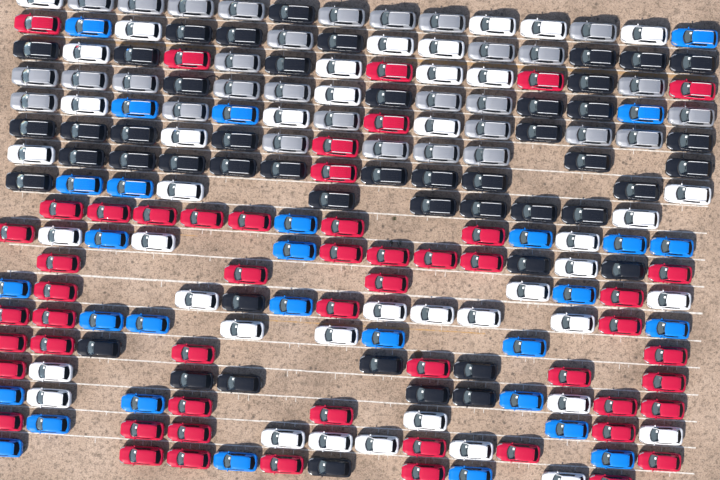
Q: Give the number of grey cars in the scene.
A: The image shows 31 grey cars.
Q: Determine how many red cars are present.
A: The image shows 54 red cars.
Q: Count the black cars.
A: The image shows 49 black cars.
